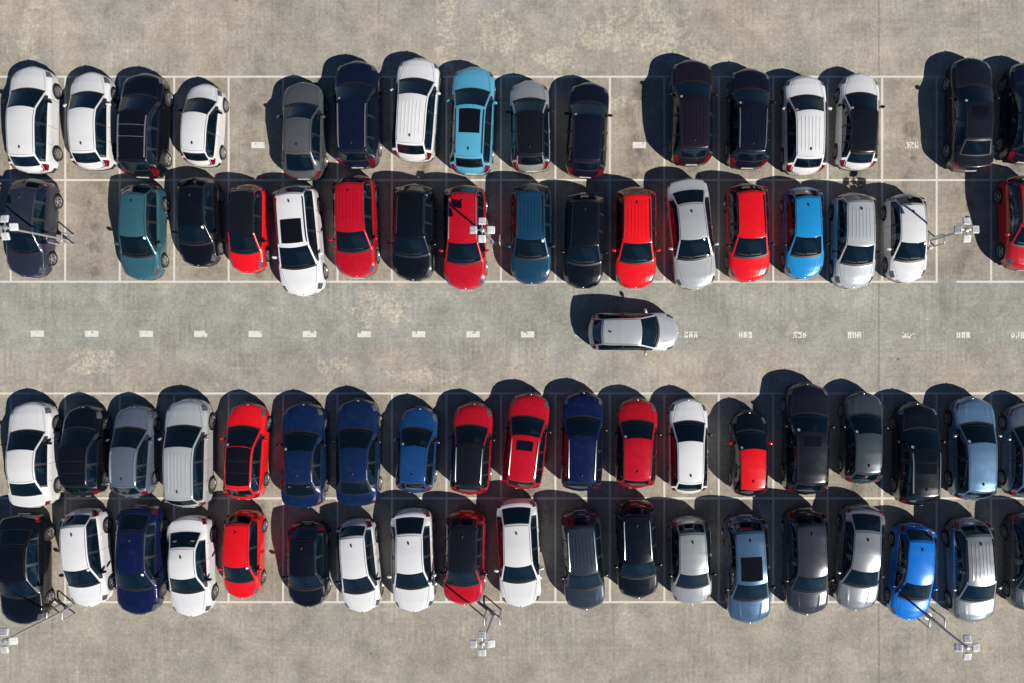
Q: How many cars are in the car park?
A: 72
